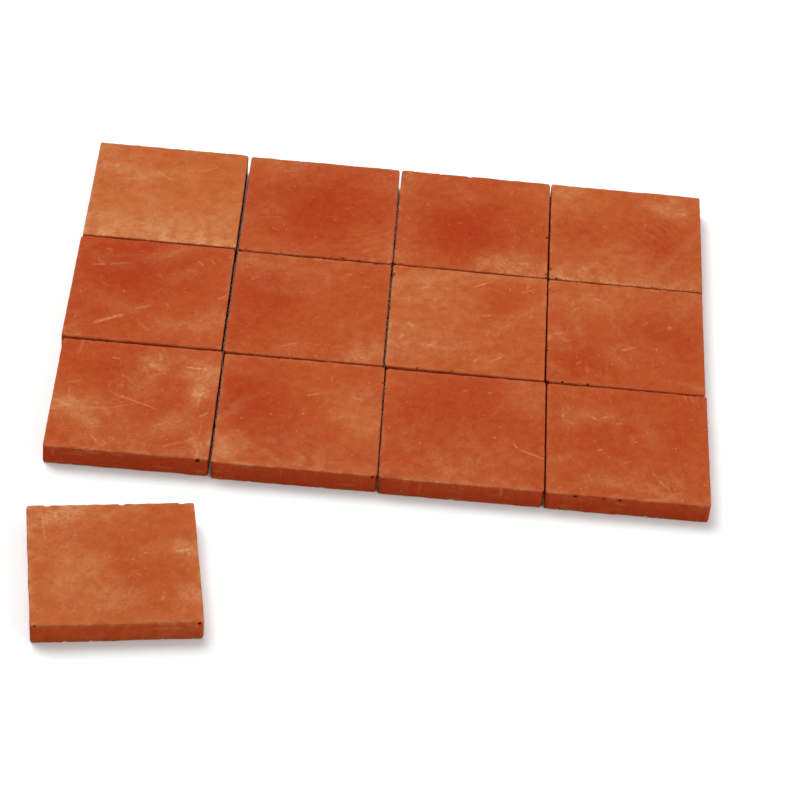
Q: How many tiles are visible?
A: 13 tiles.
